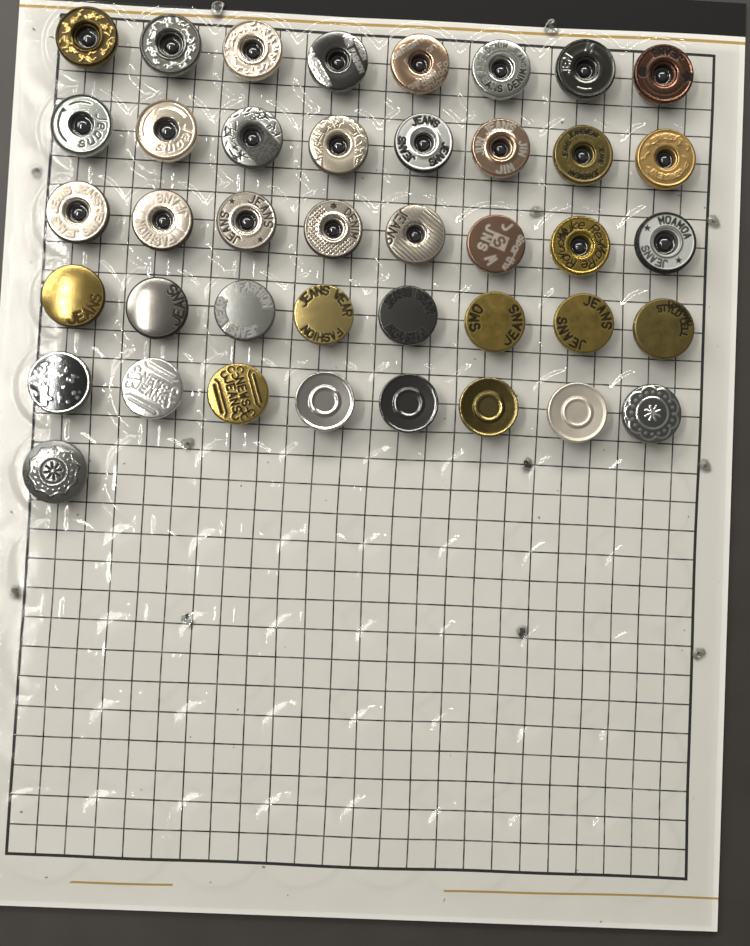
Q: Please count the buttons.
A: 41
